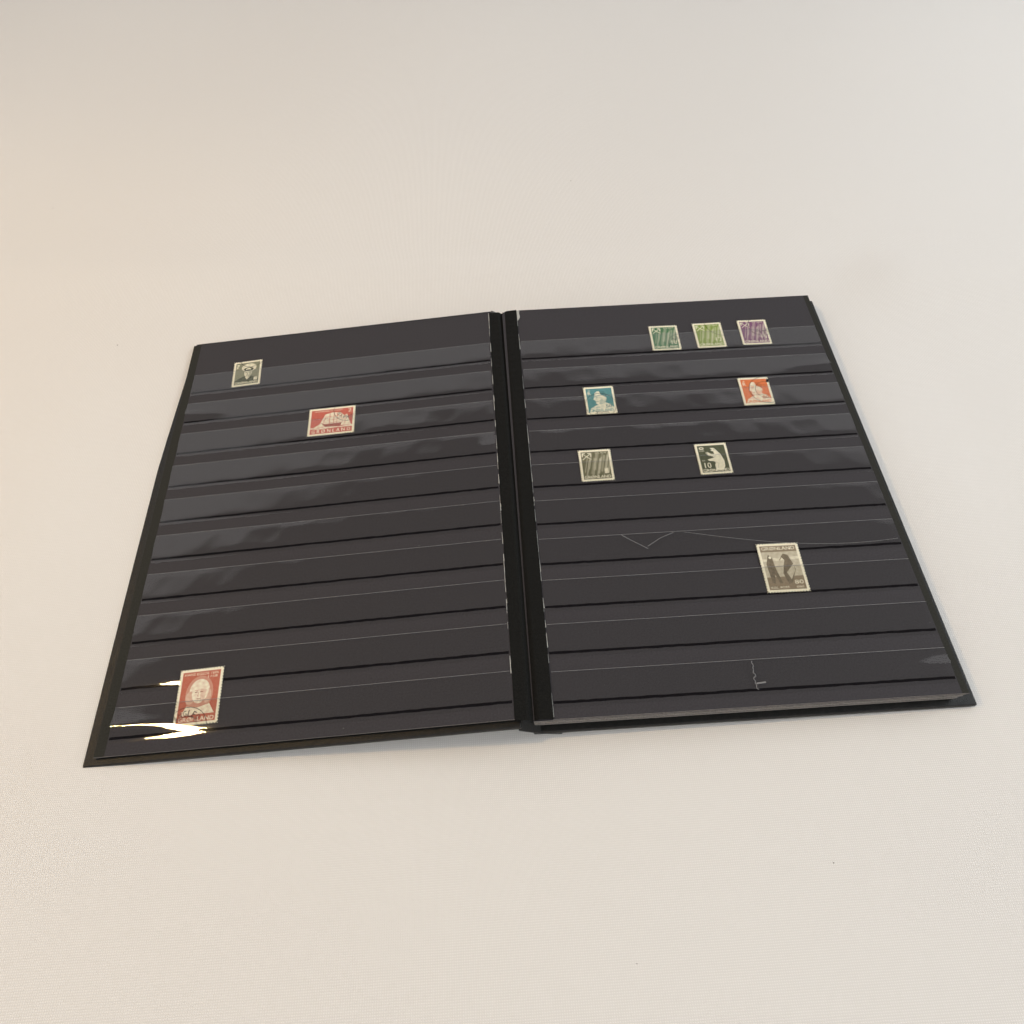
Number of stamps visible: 11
